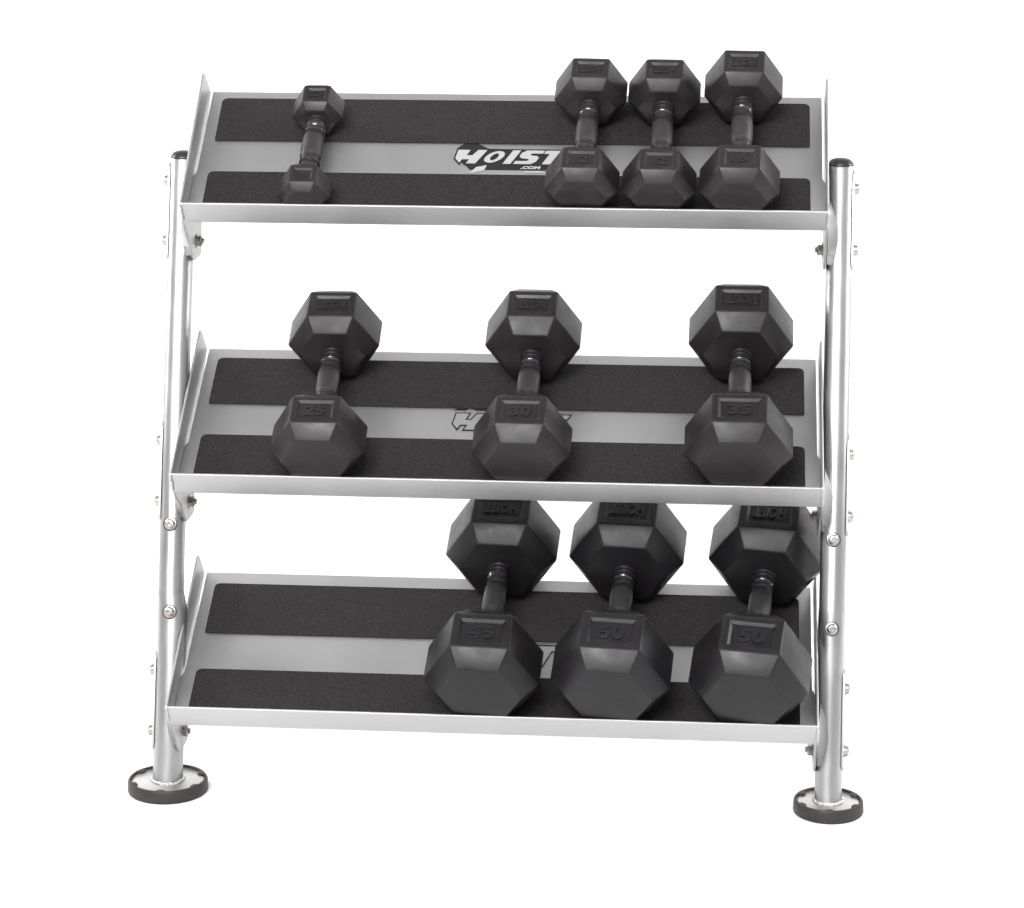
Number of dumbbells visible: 10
